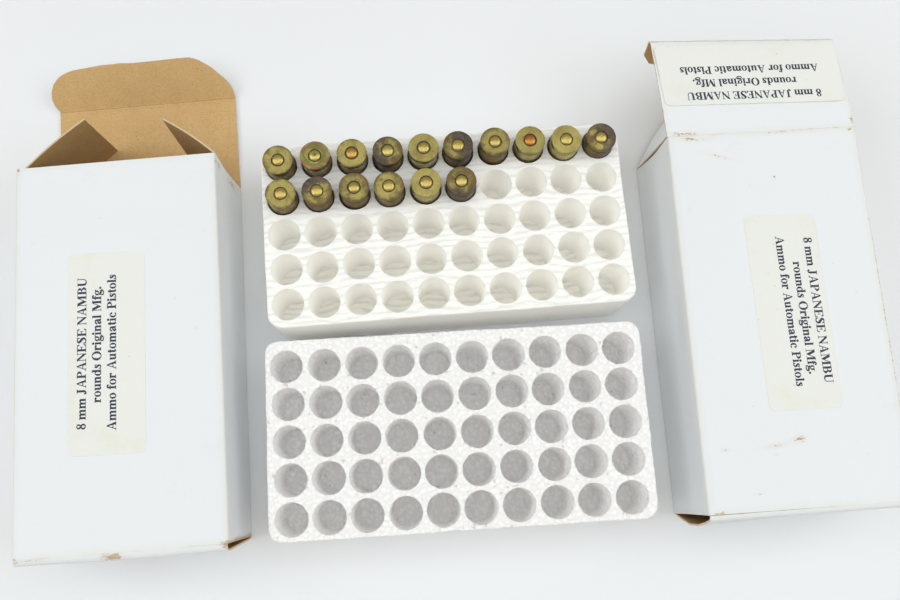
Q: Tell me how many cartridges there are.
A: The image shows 16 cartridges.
